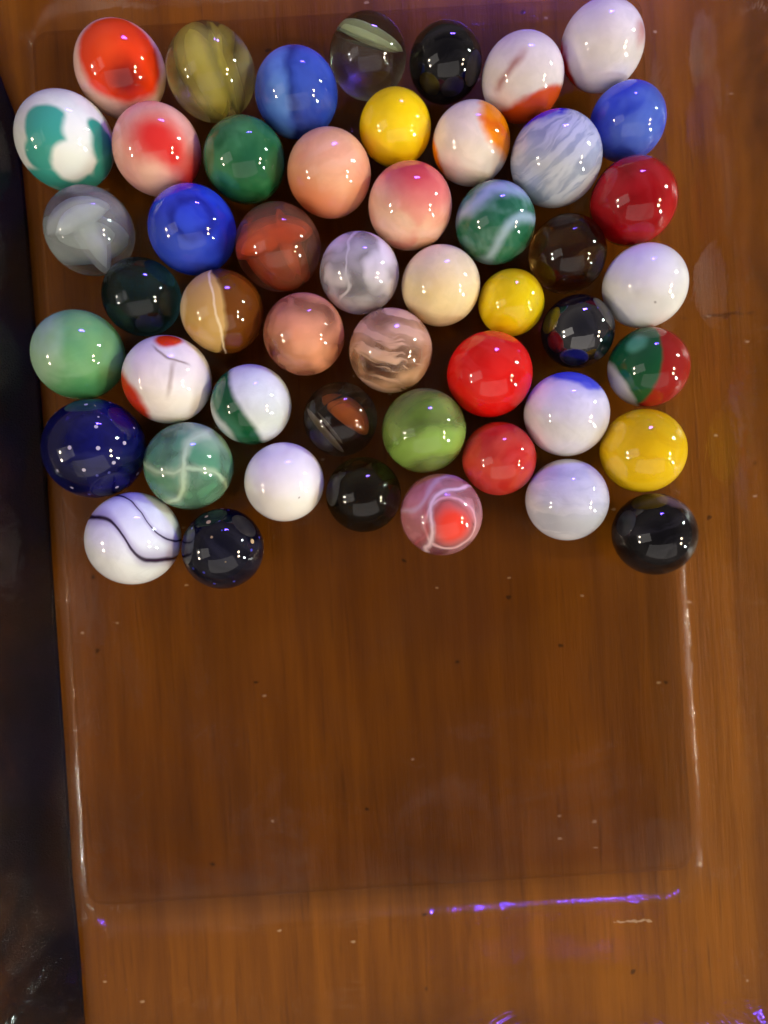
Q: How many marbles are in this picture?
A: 50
